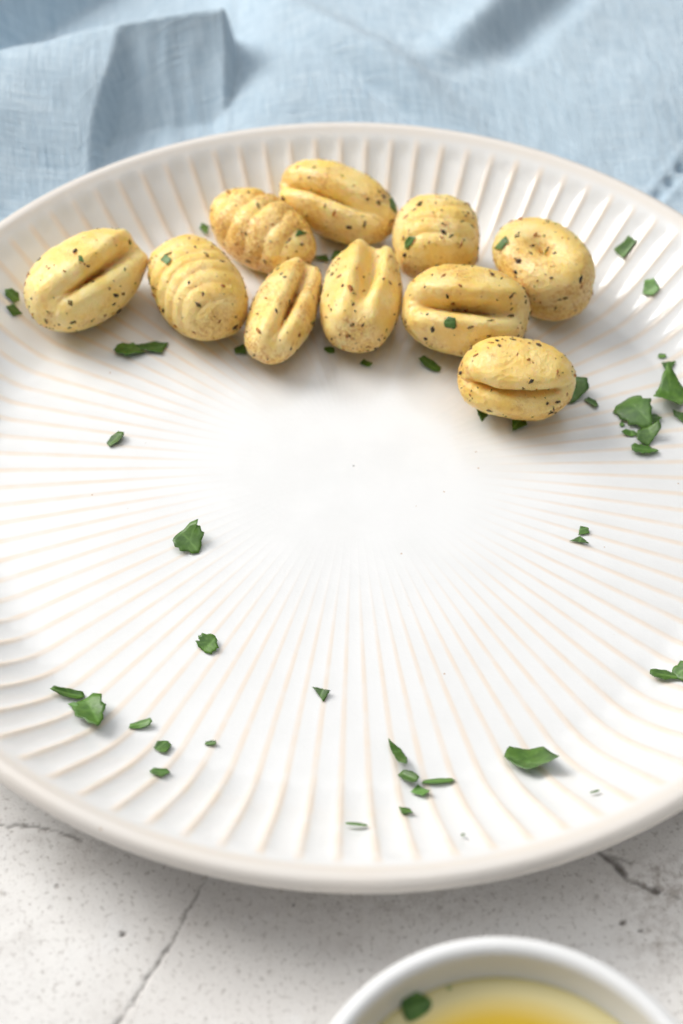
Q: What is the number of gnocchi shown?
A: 10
